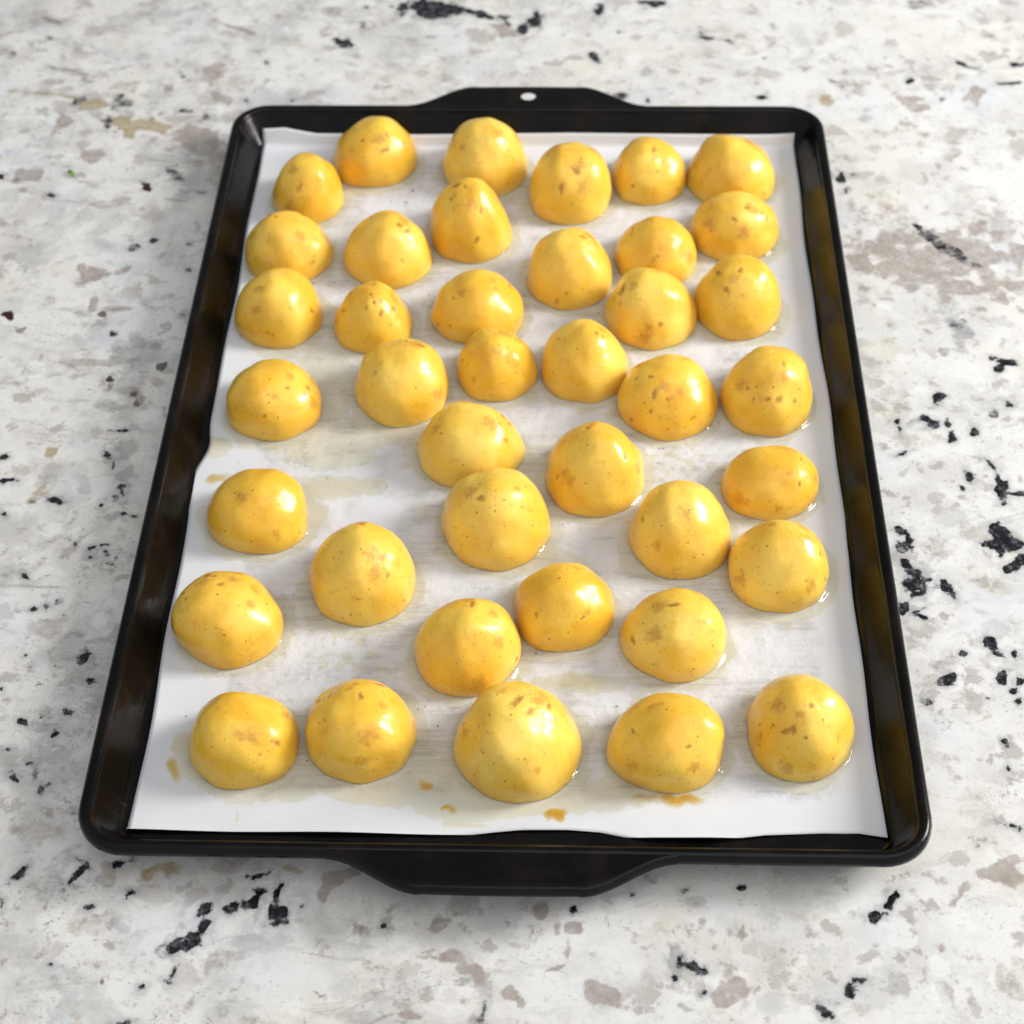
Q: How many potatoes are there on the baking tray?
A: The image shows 40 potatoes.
